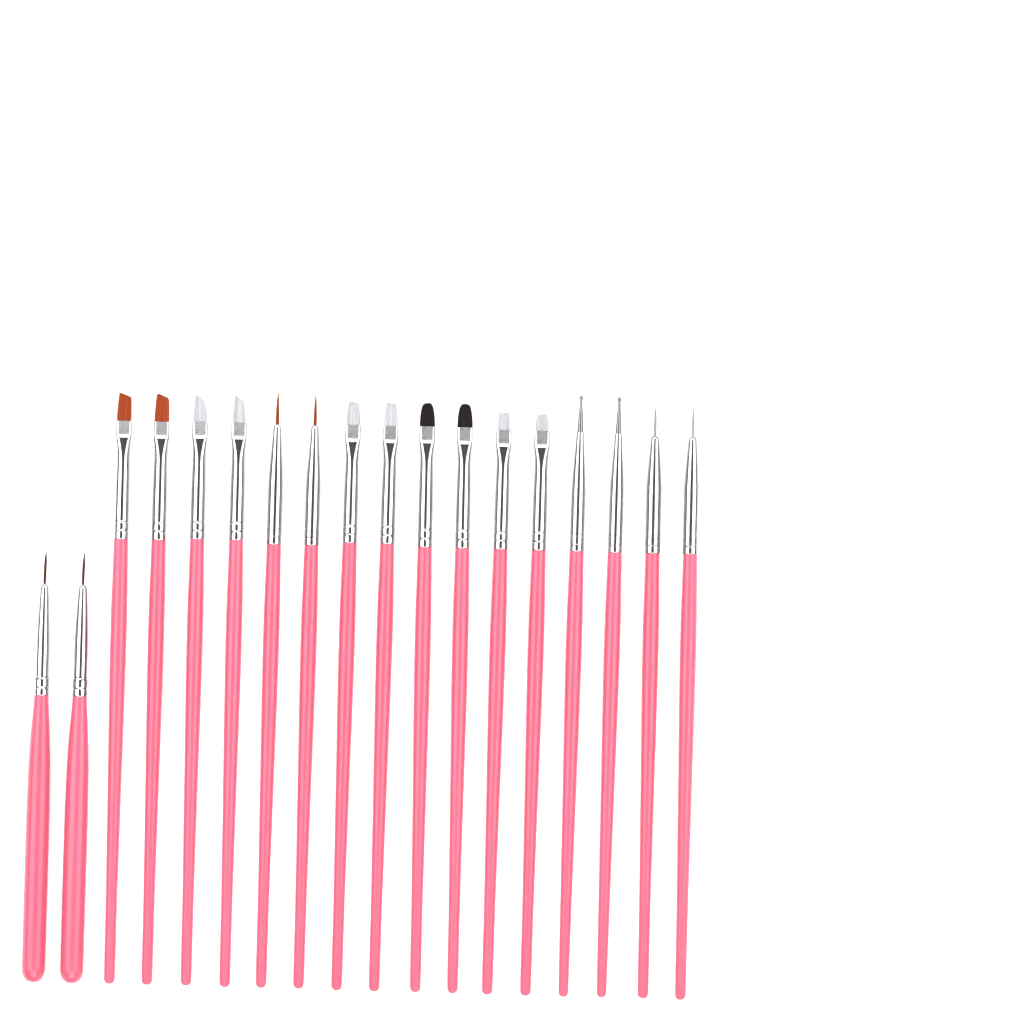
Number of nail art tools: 18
